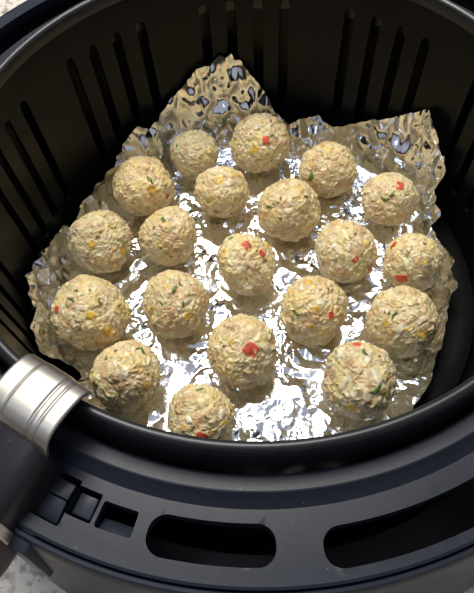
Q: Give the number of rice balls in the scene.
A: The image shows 20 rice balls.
